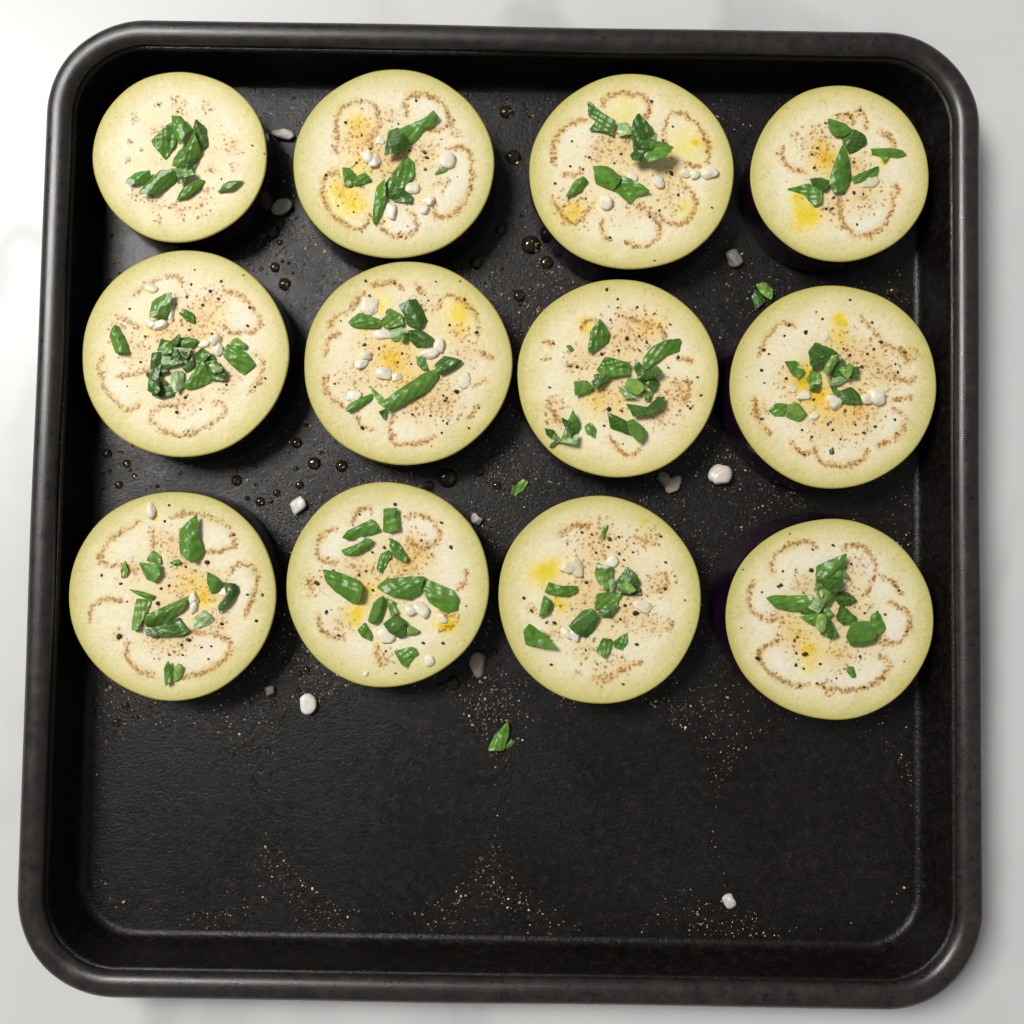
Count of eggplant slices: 12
